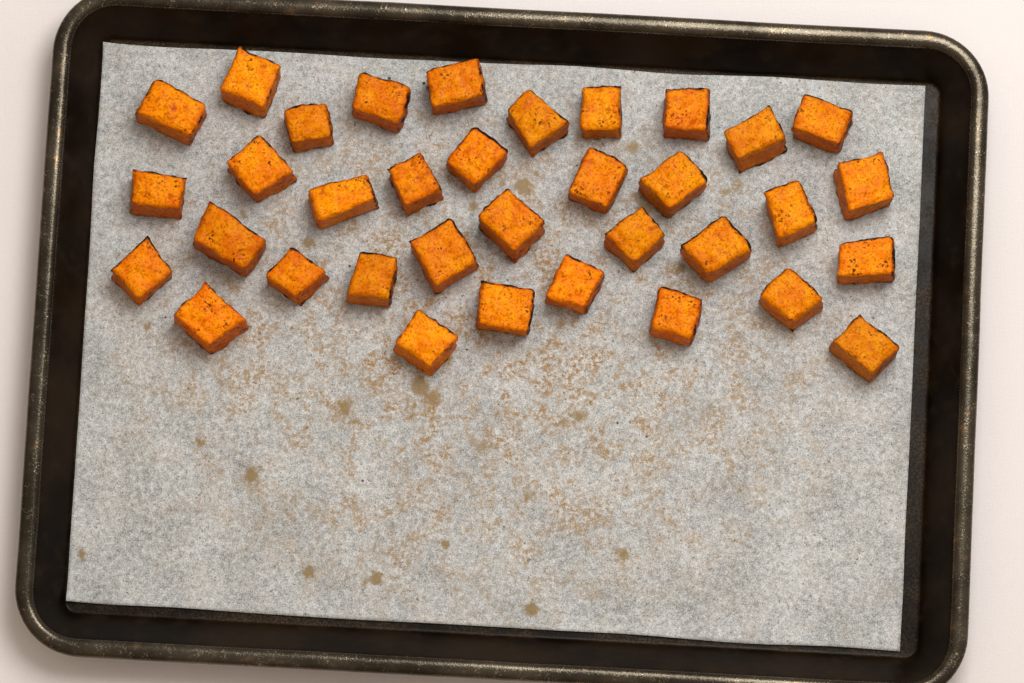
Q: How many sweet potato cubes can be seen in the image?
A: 35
